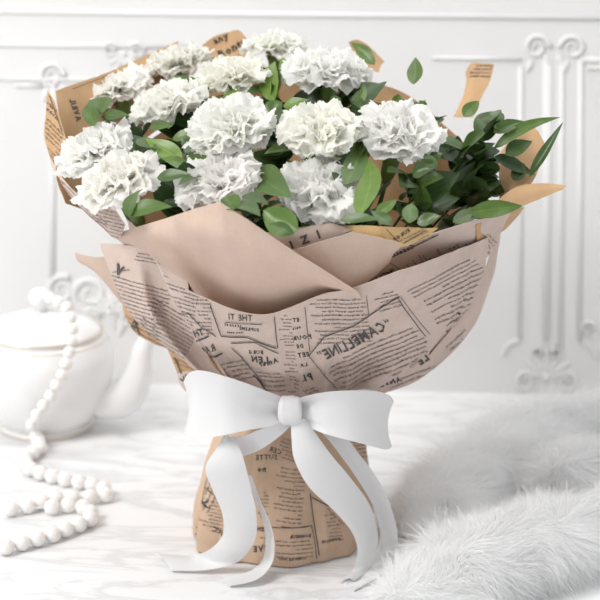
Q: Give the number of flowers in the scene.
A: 13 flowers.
